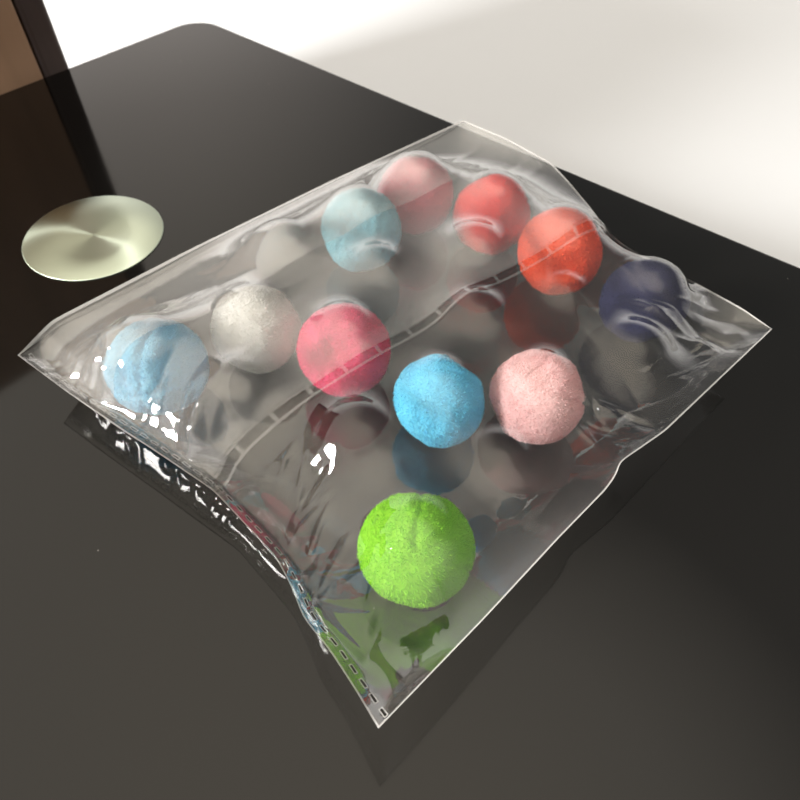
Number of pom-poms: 11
